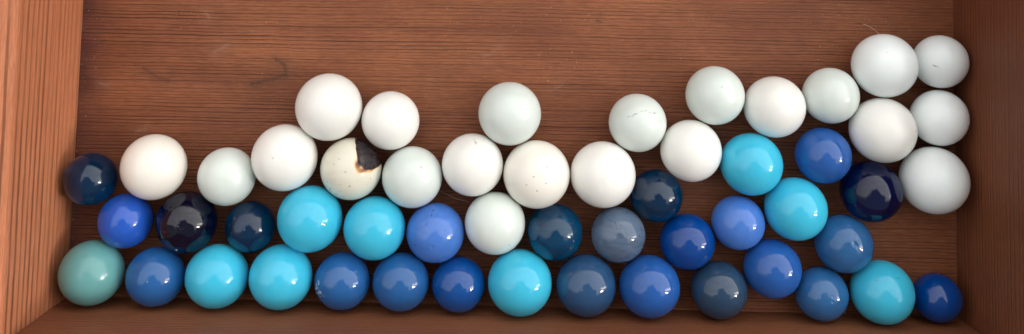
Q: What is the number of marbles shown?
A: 54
